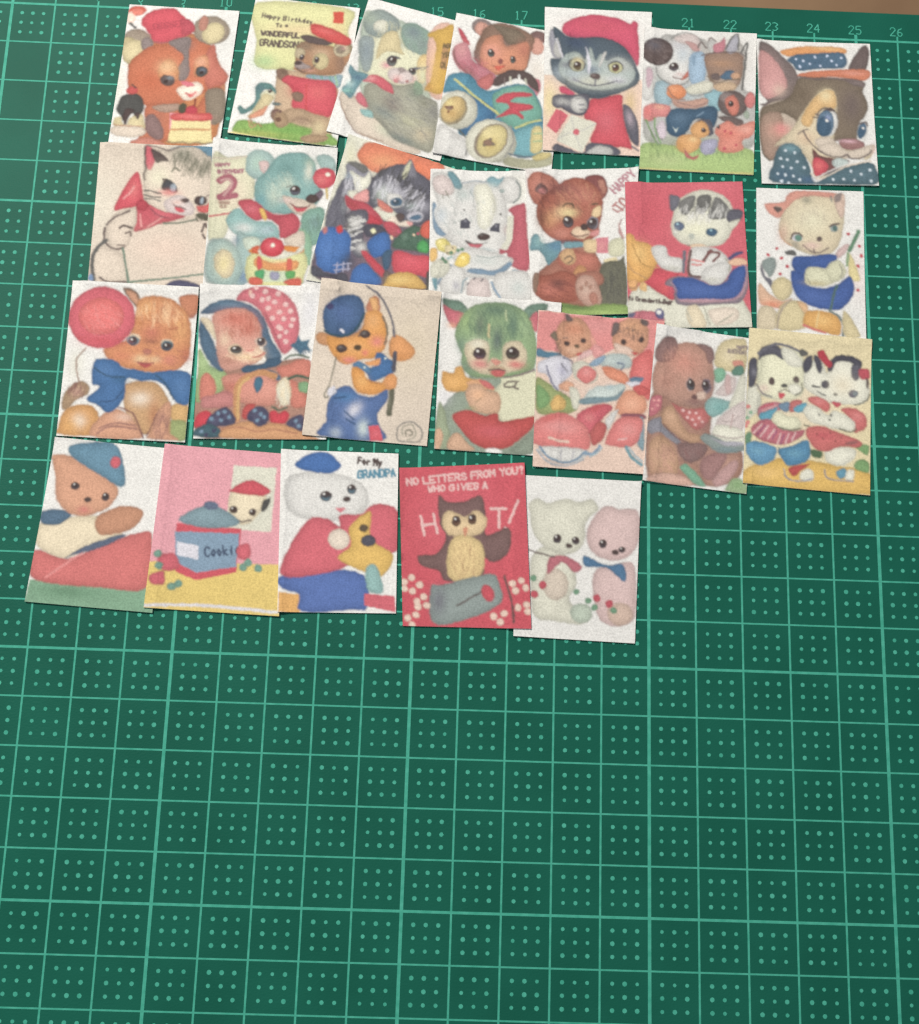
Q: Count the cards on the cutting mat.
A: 26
